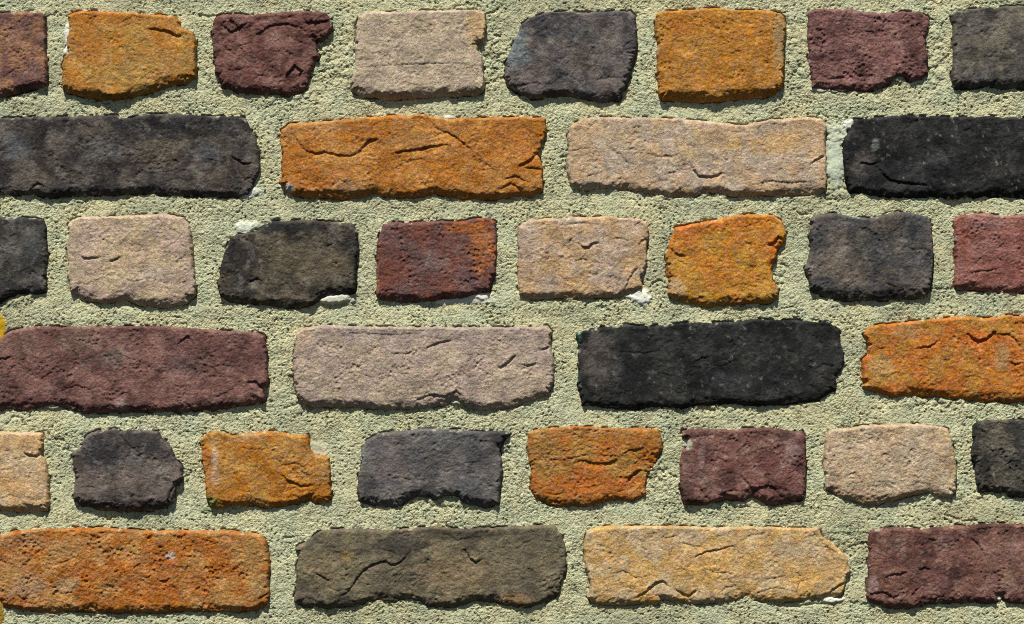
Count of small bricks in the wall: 24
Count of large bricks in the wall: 12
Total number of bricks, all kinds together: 36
